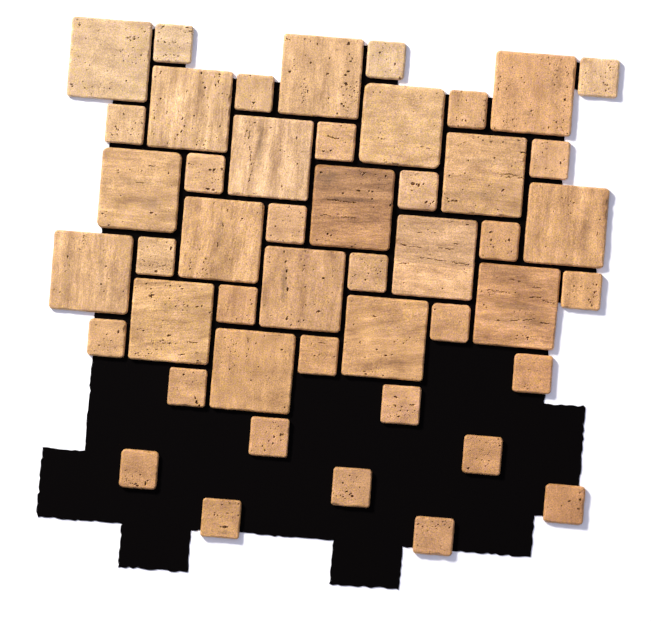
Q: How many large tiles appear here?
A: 18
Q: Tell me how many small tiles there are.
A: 29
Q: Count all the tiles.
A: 47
